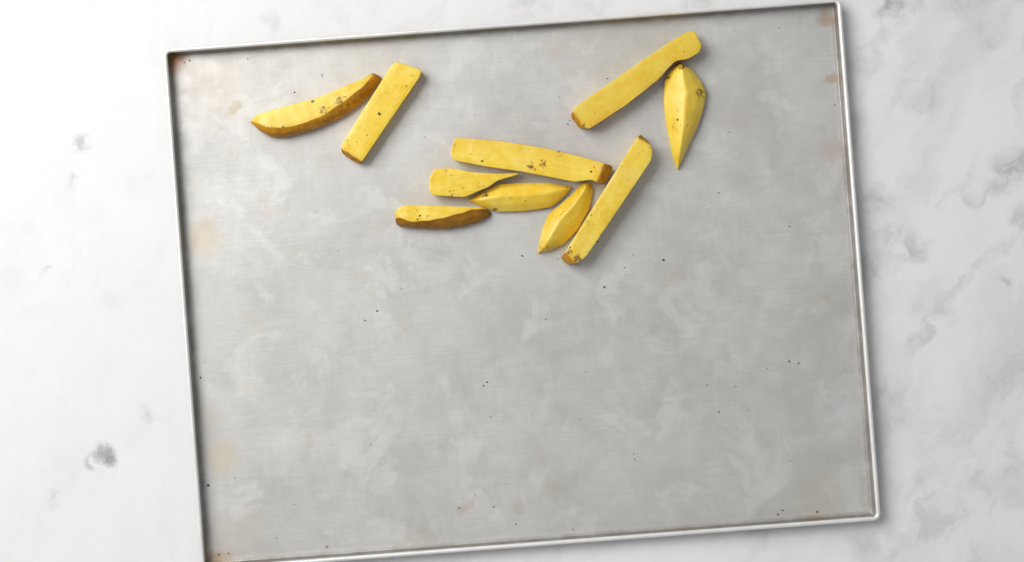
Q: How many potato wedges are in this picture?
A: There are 10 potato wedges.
